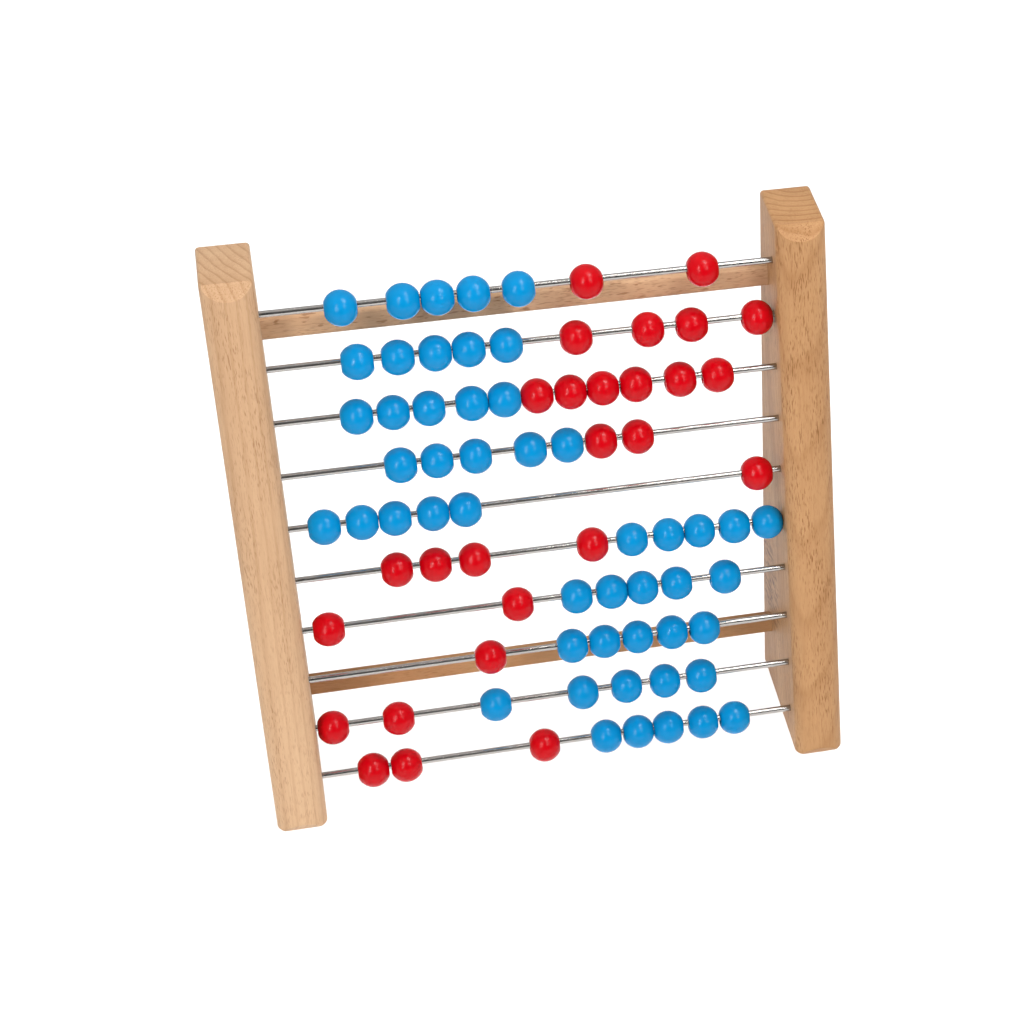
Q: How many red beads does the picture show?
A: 27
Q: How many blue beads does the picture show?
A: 50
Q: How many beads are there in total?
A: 77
